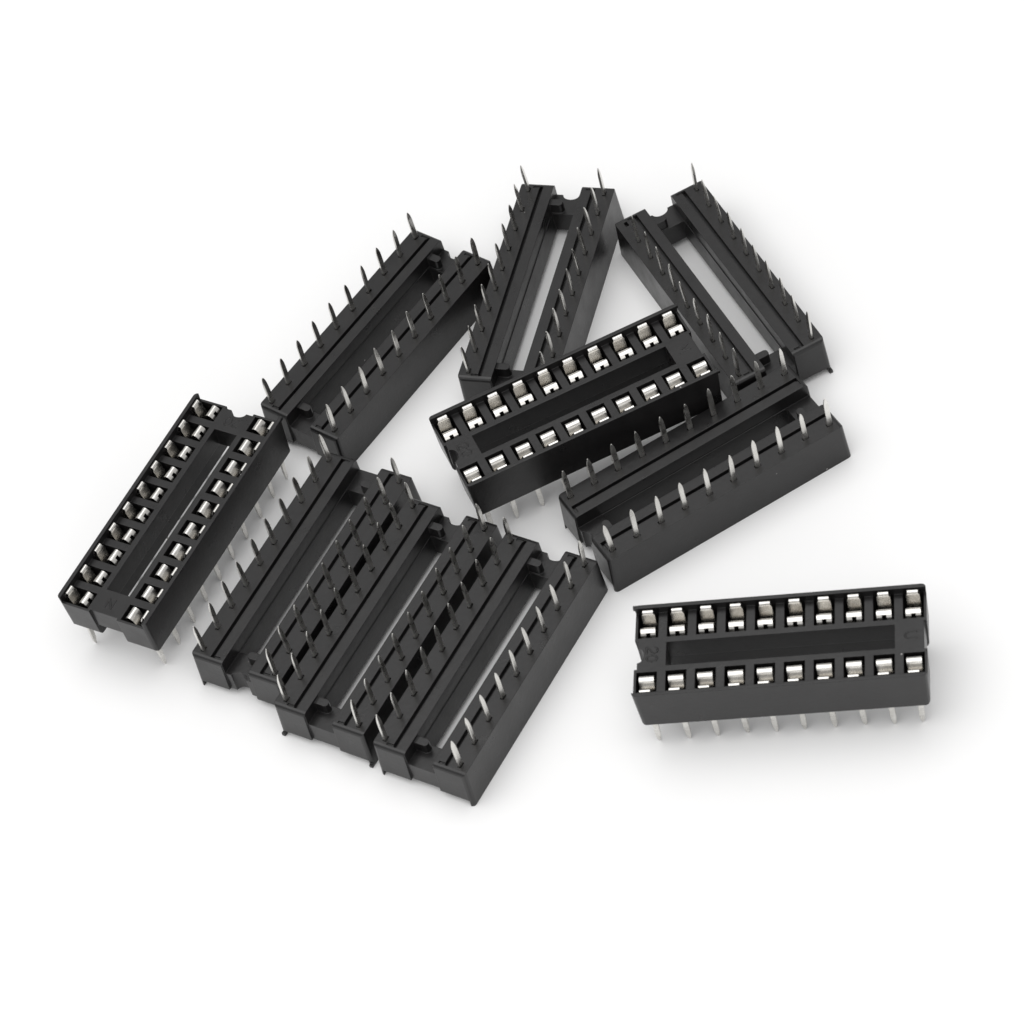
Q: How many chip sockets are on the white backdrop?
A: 10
